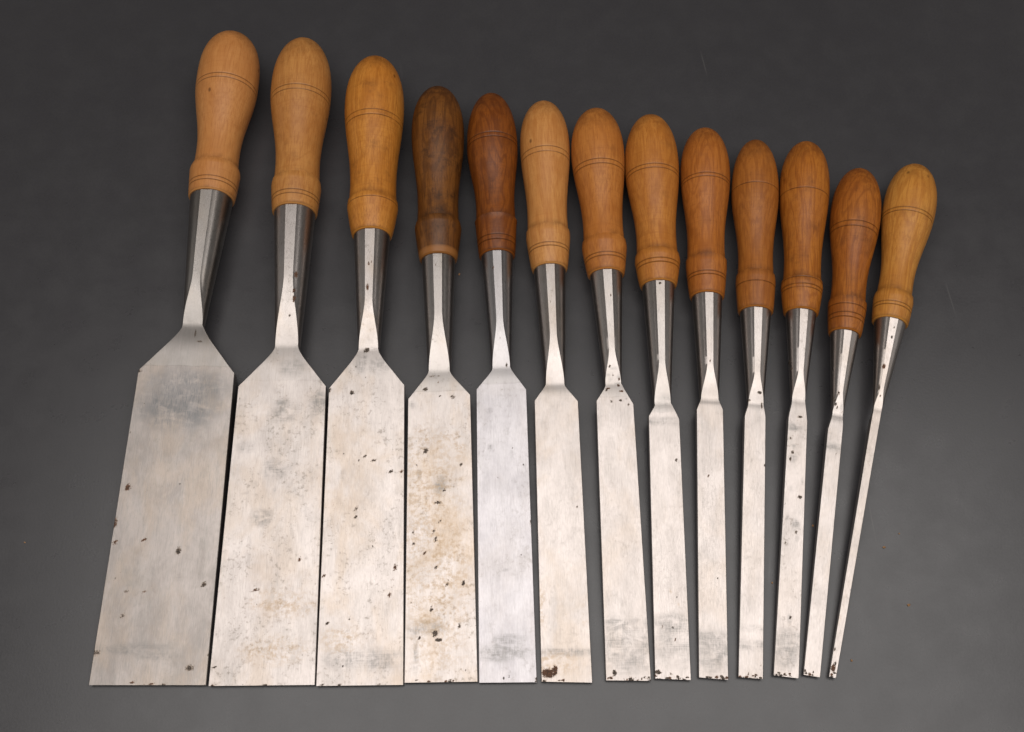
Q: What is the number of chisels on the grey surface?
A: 13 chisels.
